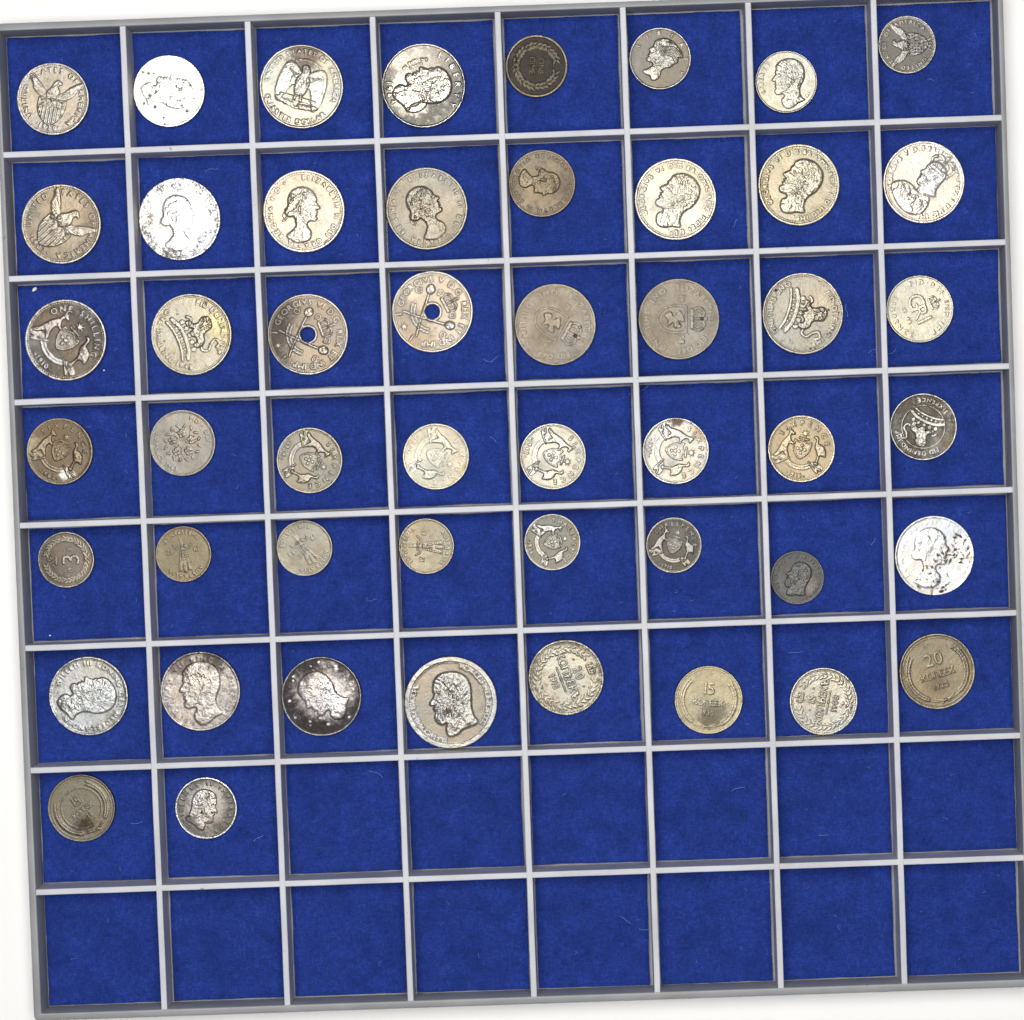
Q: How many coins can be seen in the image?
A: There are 50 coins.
